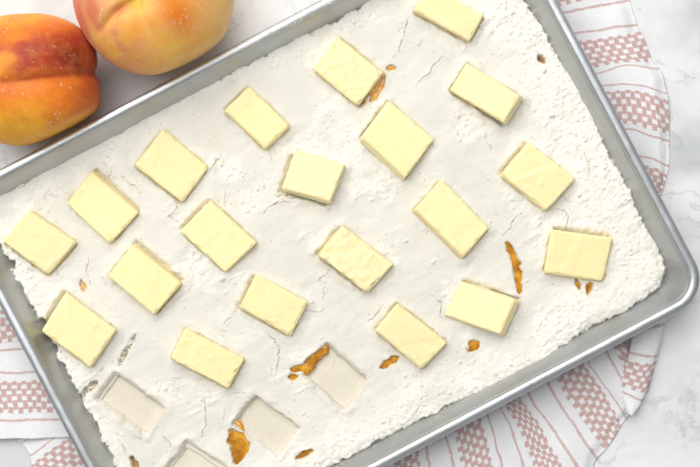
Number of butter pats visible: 20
